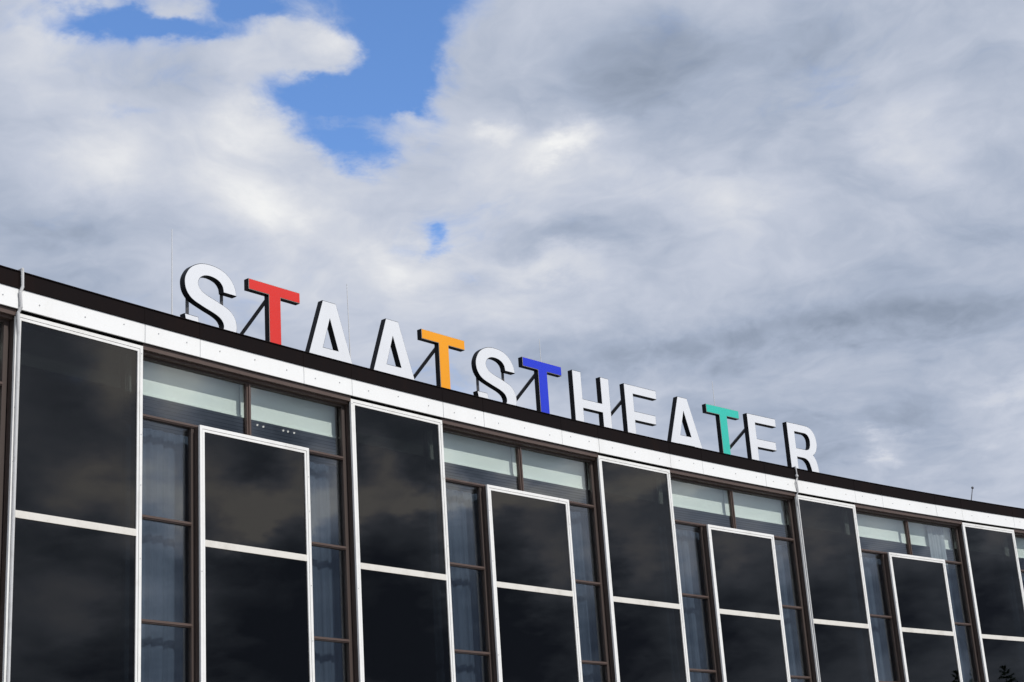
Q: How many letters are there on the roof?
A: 13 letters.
